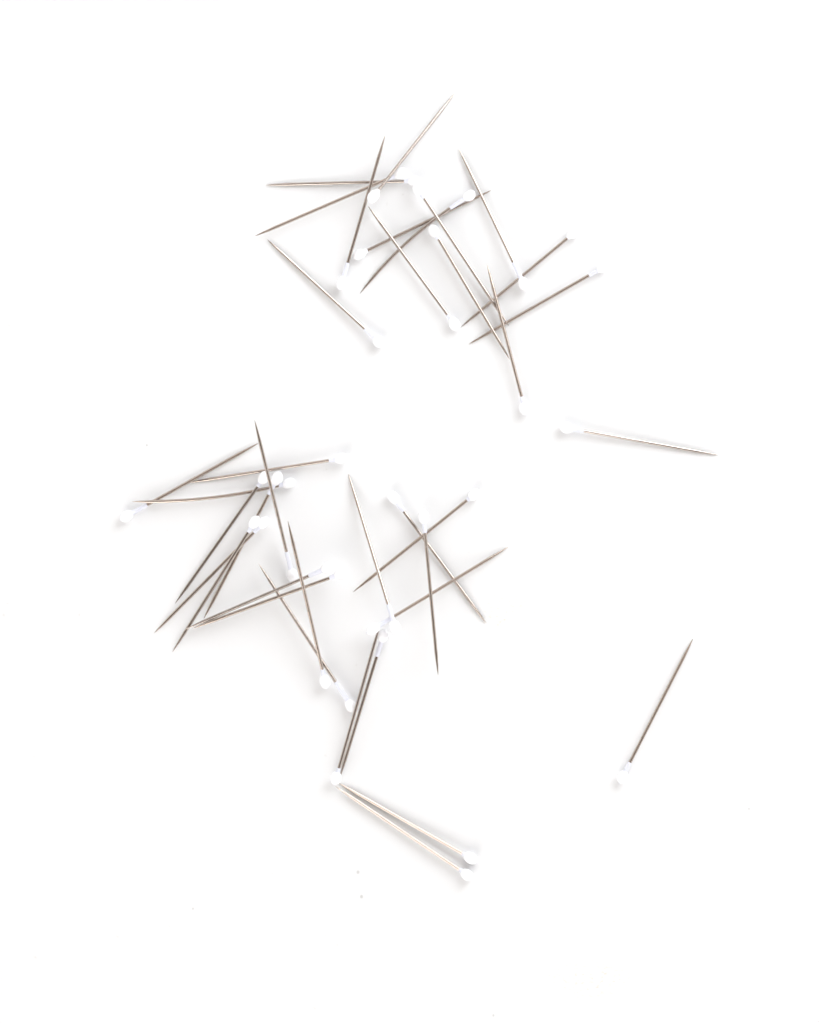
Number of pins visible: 37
